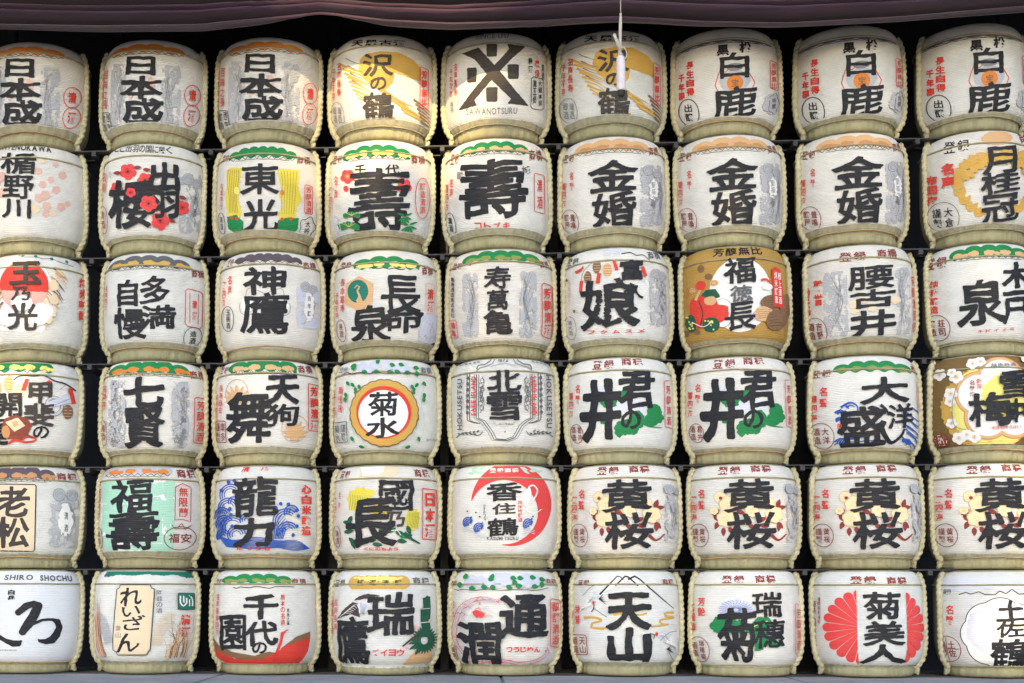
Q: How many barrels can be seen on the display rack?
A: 54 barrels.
